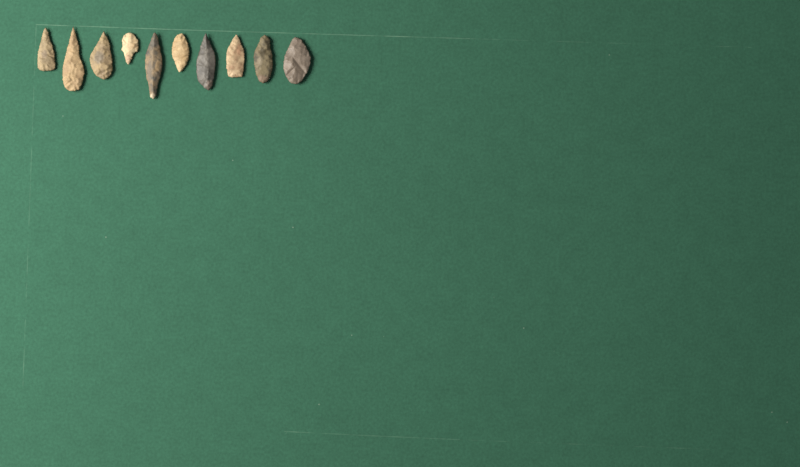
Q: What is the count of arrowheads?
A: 10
